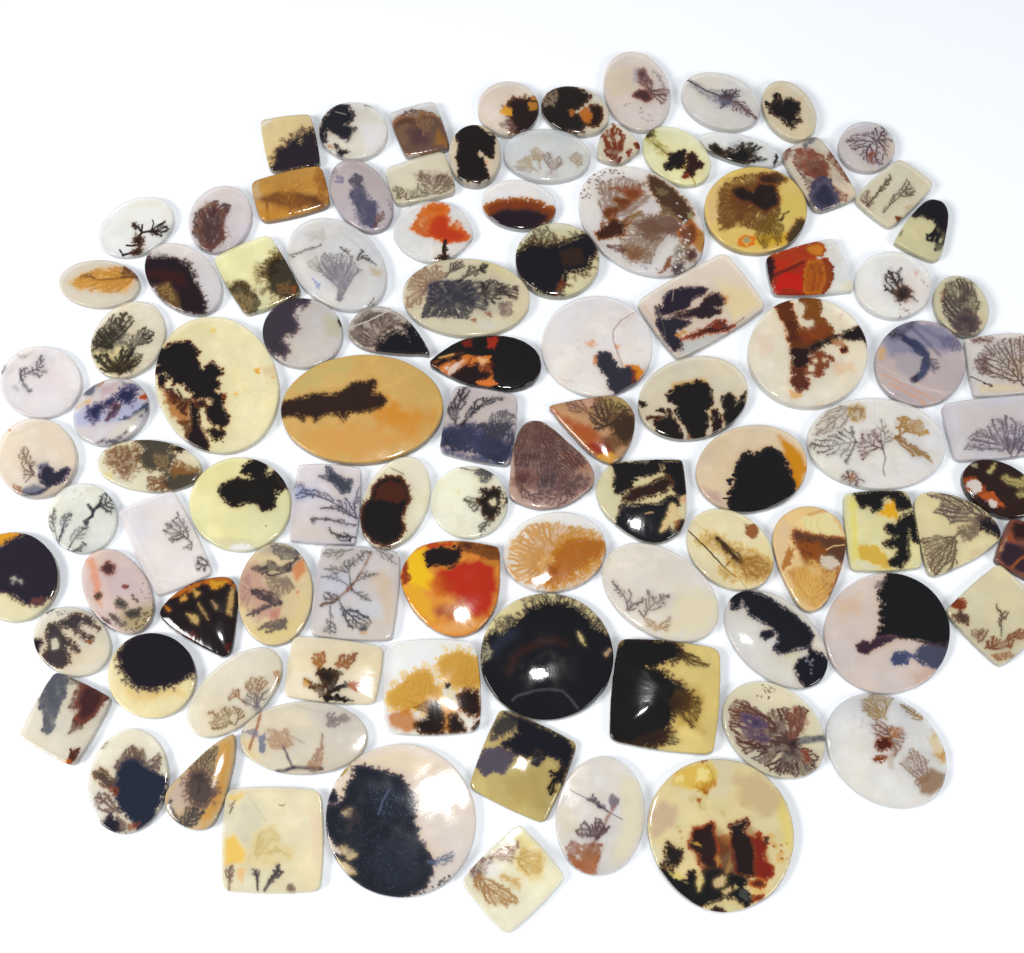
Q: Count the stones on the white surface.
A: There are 100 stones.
